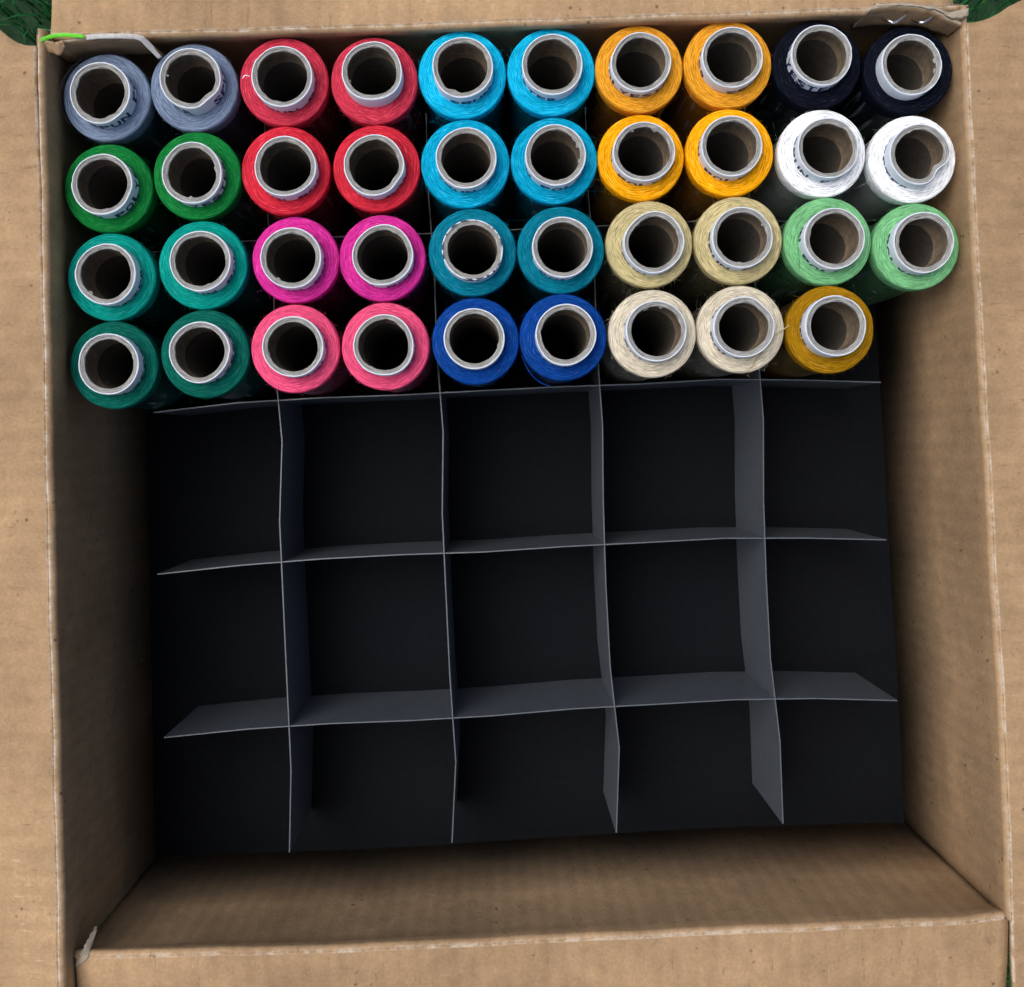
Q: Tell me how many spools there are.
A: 39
